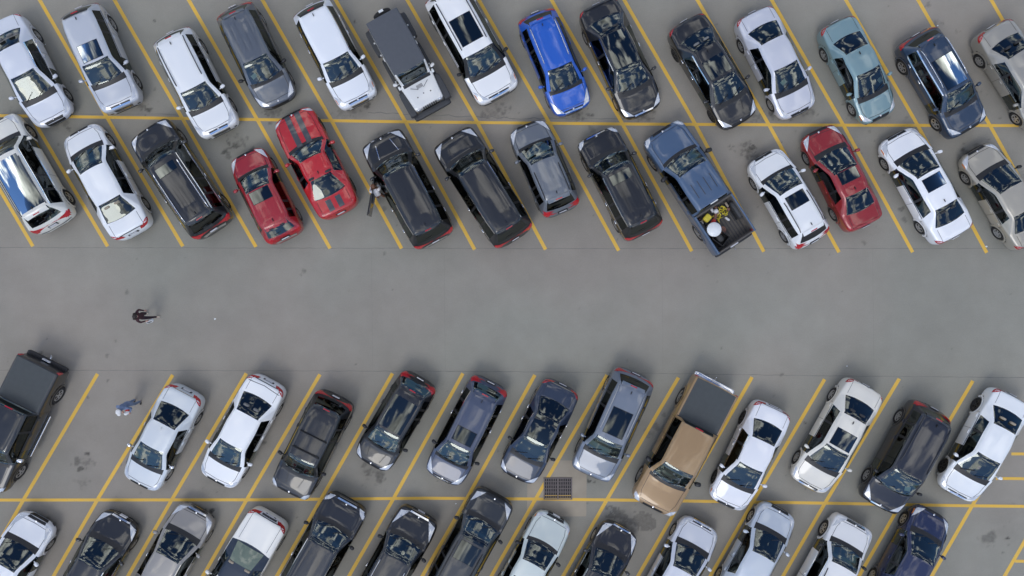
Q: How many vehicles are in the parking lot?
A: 54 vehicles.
